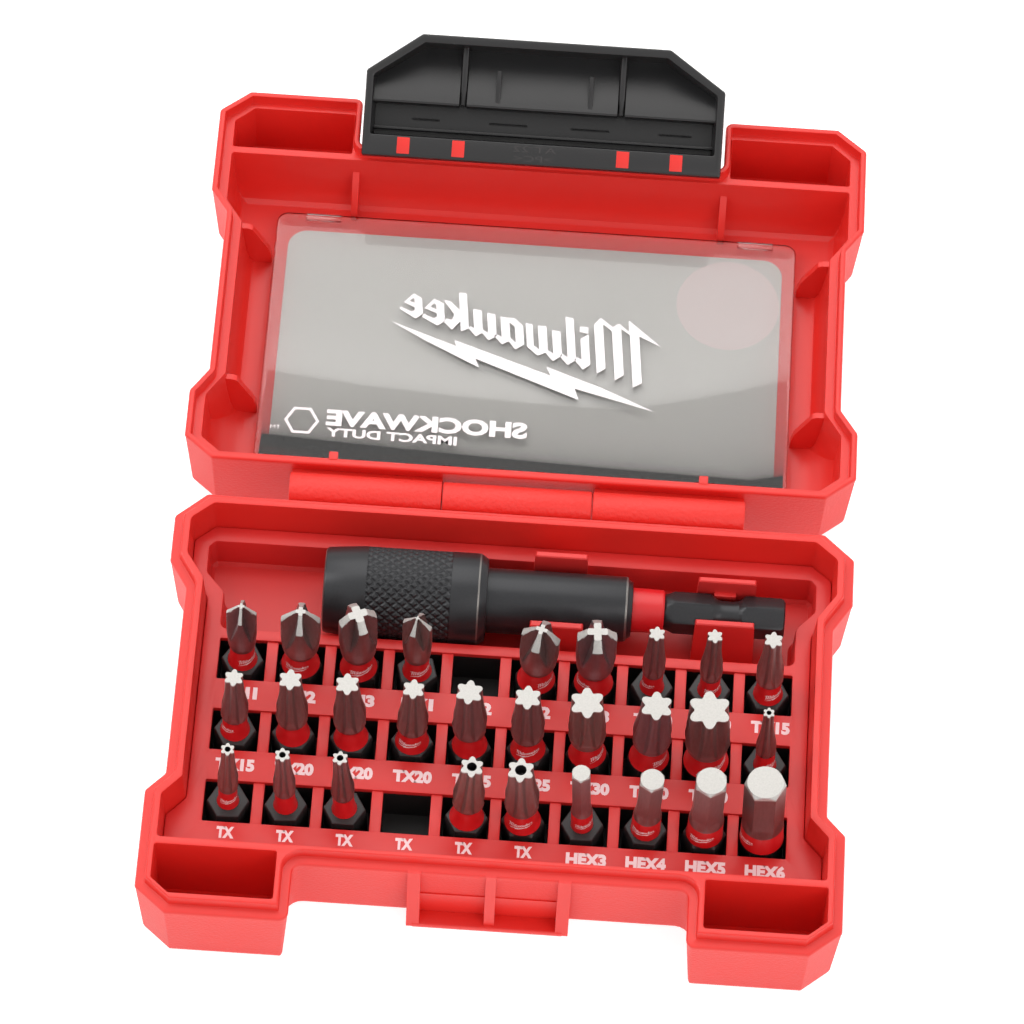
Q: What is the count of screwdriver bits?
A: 28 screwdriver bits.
